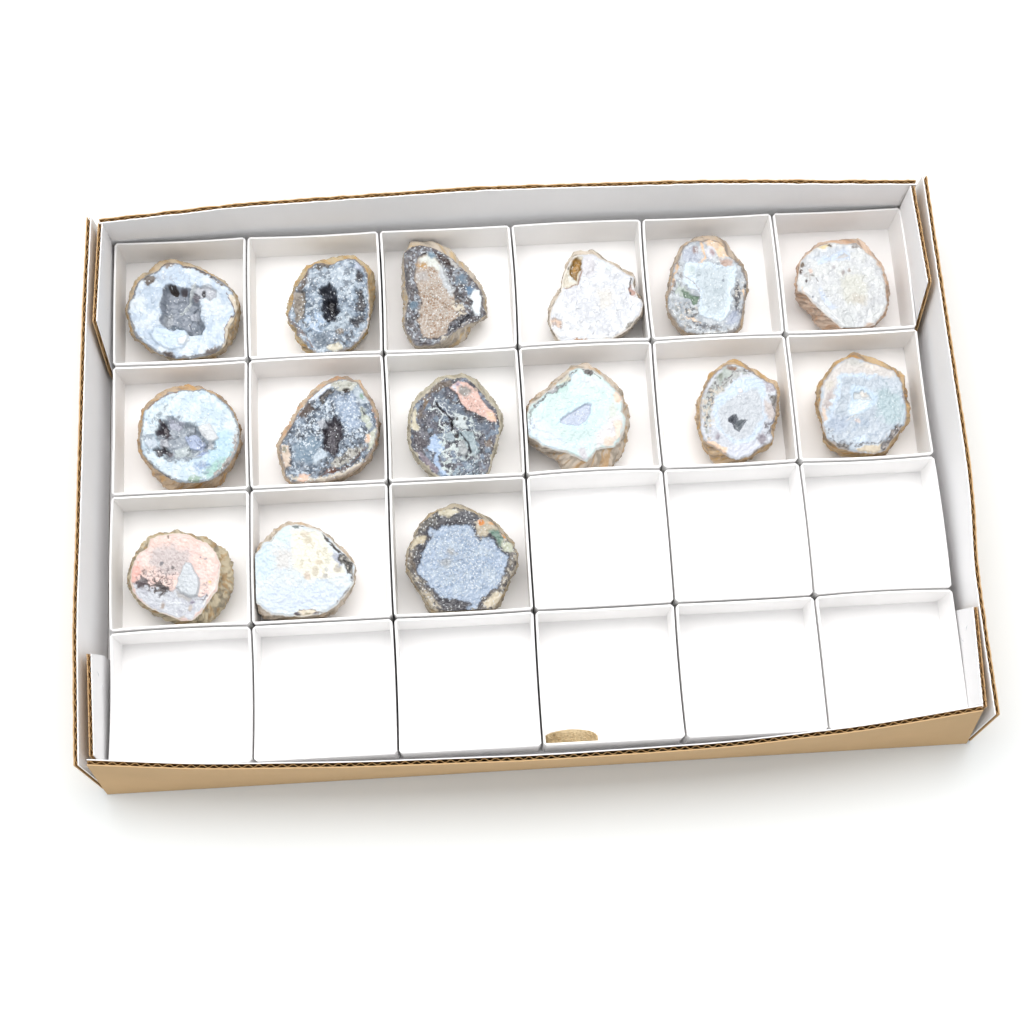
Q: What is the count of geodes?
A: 15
